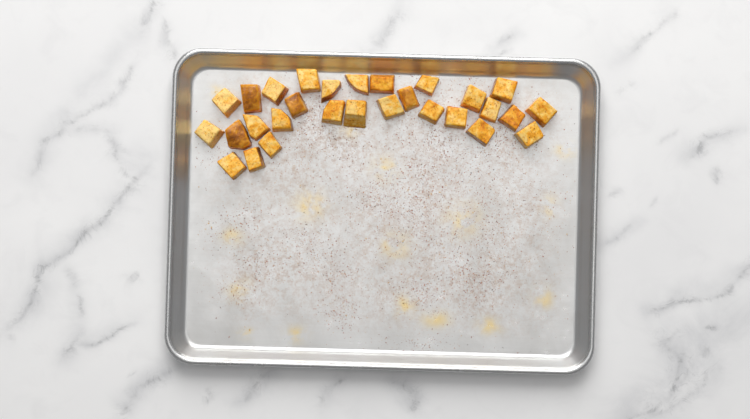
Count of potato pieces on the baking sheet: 29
